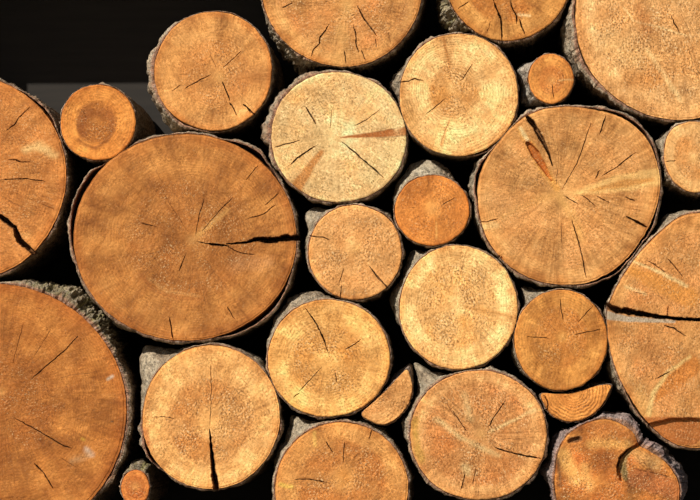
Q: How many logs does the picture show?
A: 26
